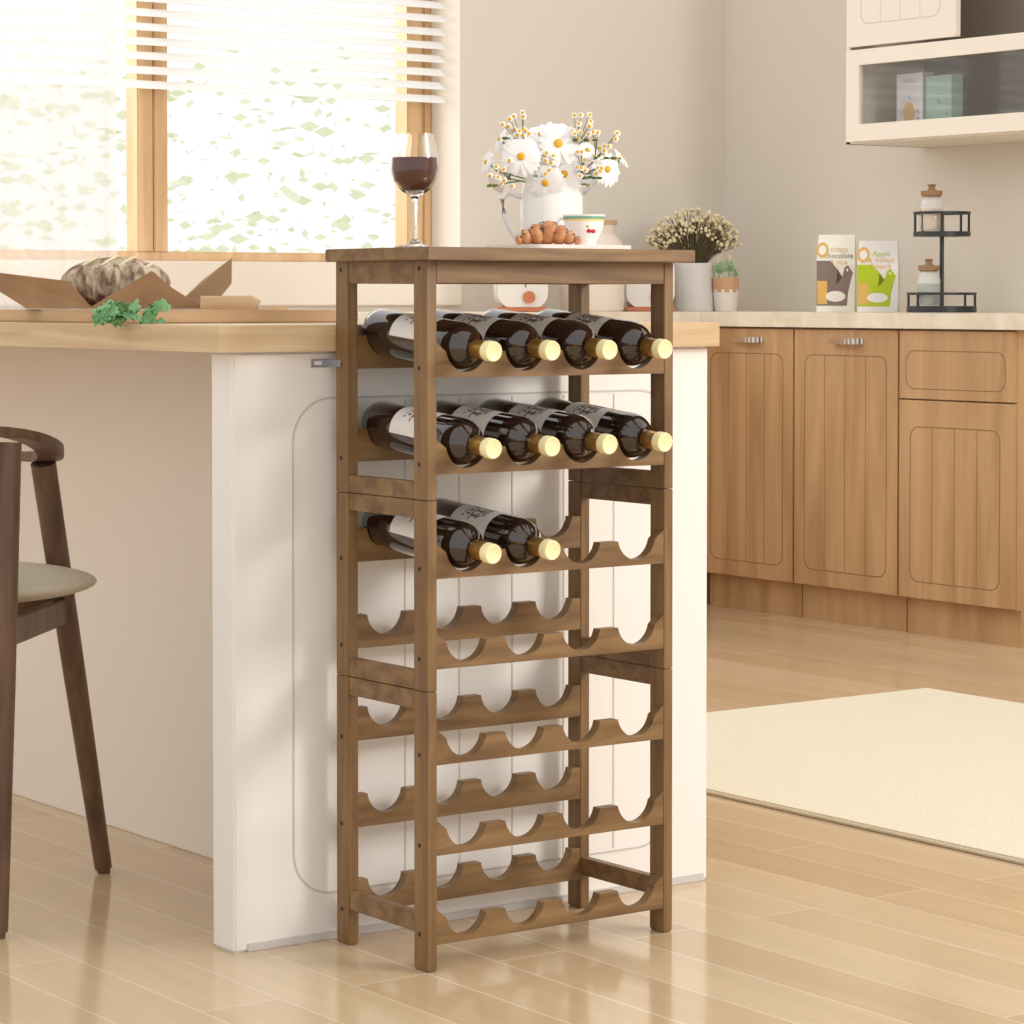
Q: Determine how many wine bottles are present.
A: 10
